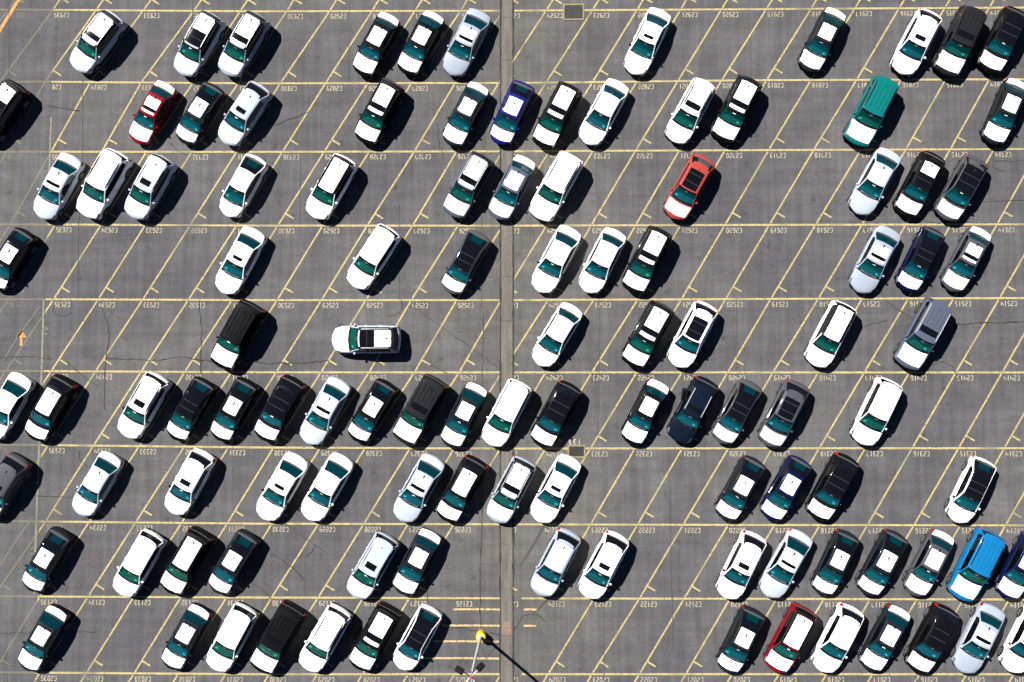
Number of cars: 112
